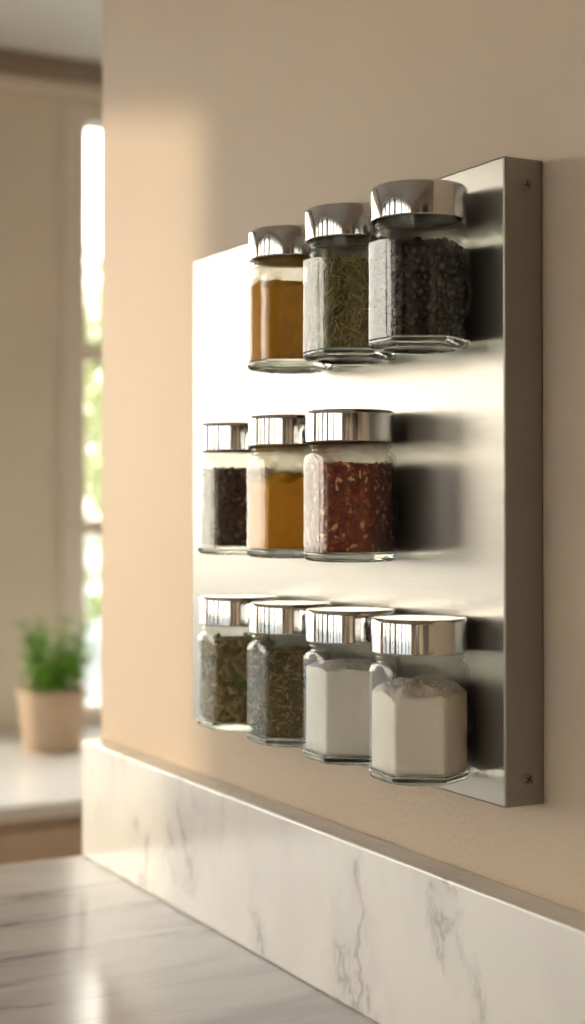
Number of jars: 10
